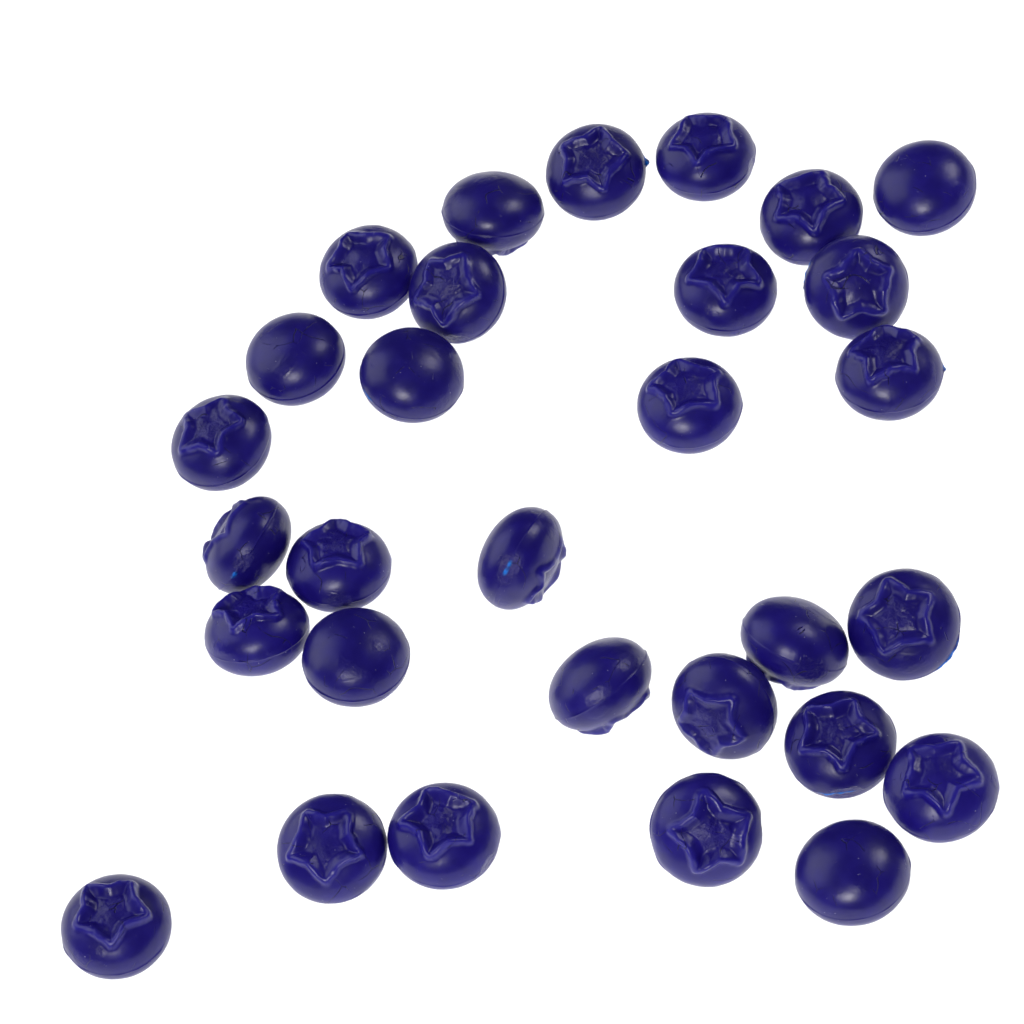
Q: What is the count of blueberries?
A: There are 30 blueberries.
